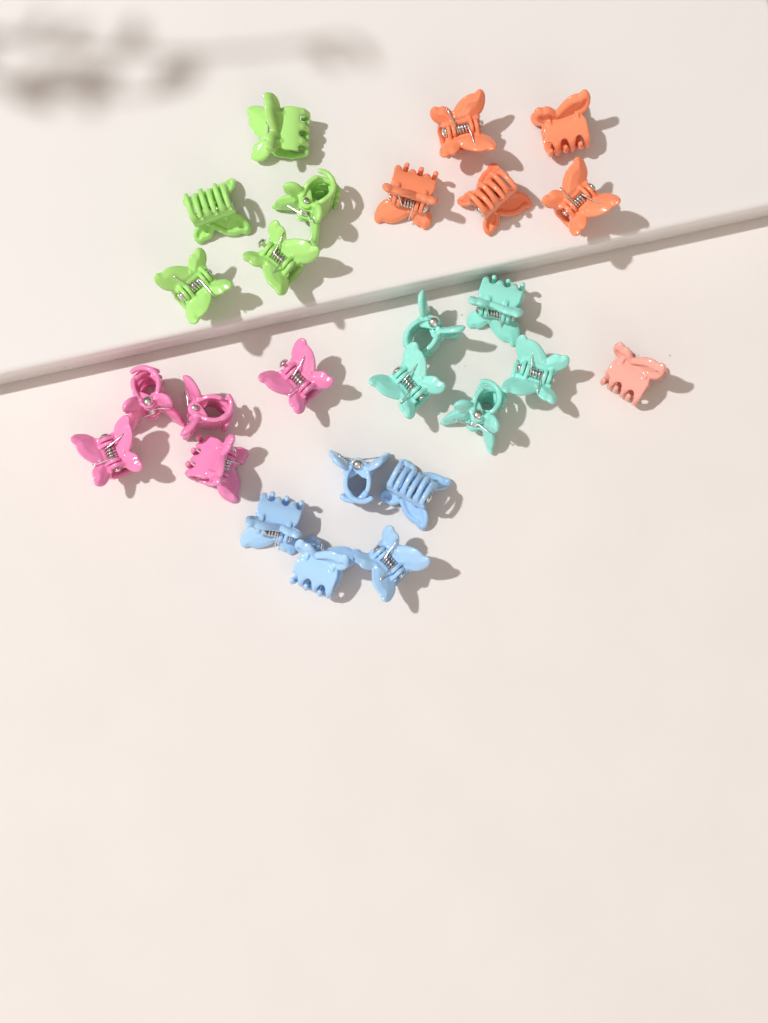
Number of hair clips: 26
